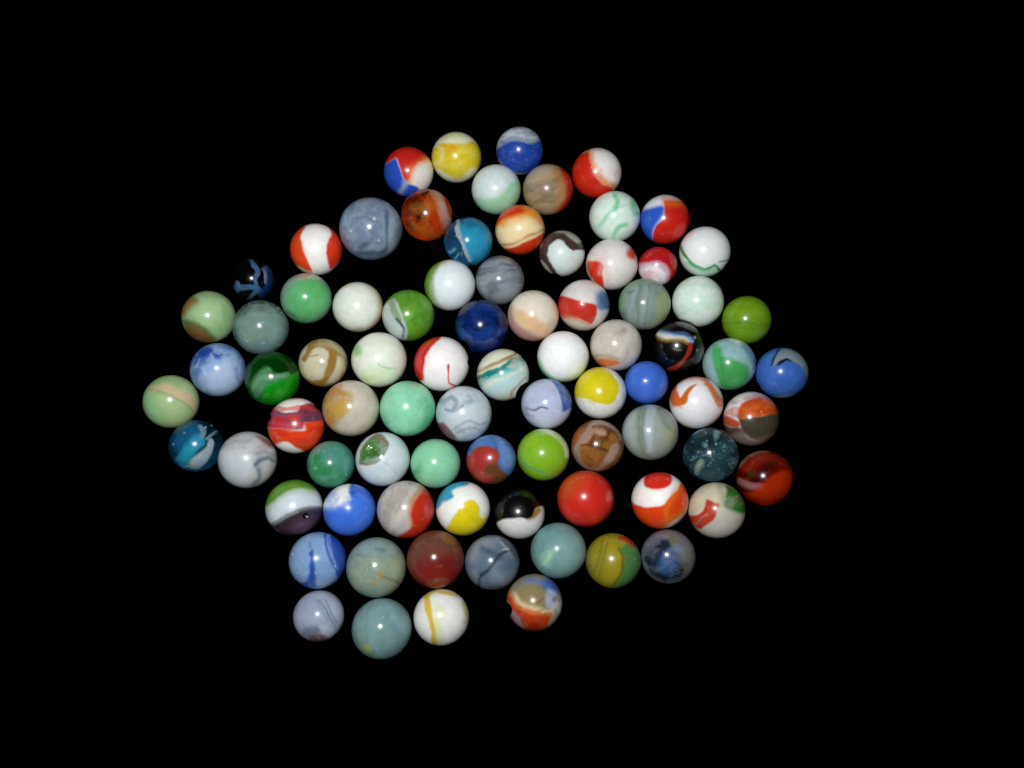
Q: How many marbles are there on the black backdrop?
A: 82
